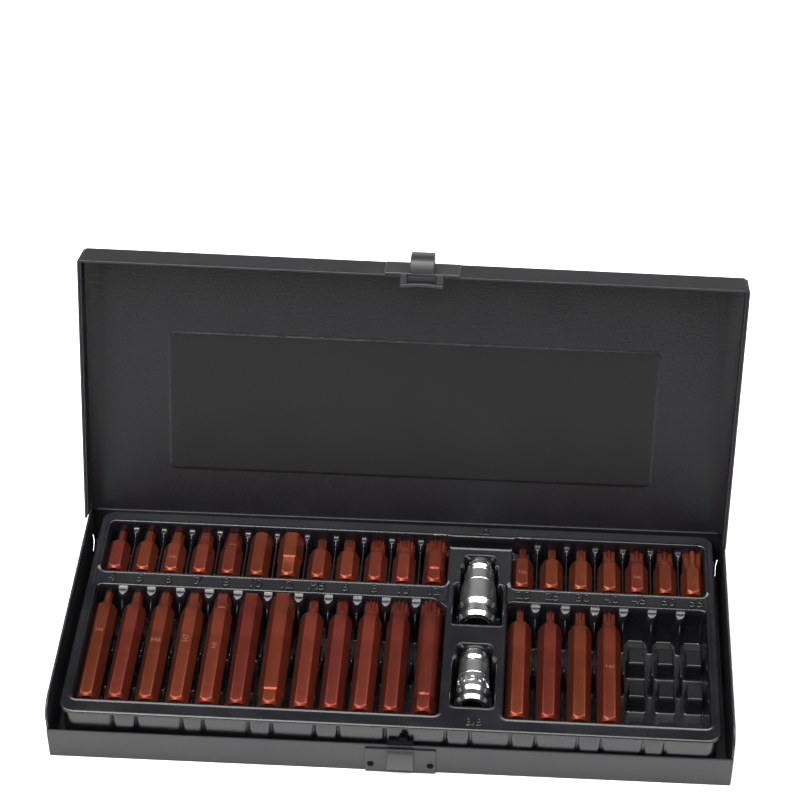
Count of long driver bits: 16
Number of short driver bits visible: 19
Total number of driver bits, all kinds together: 35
